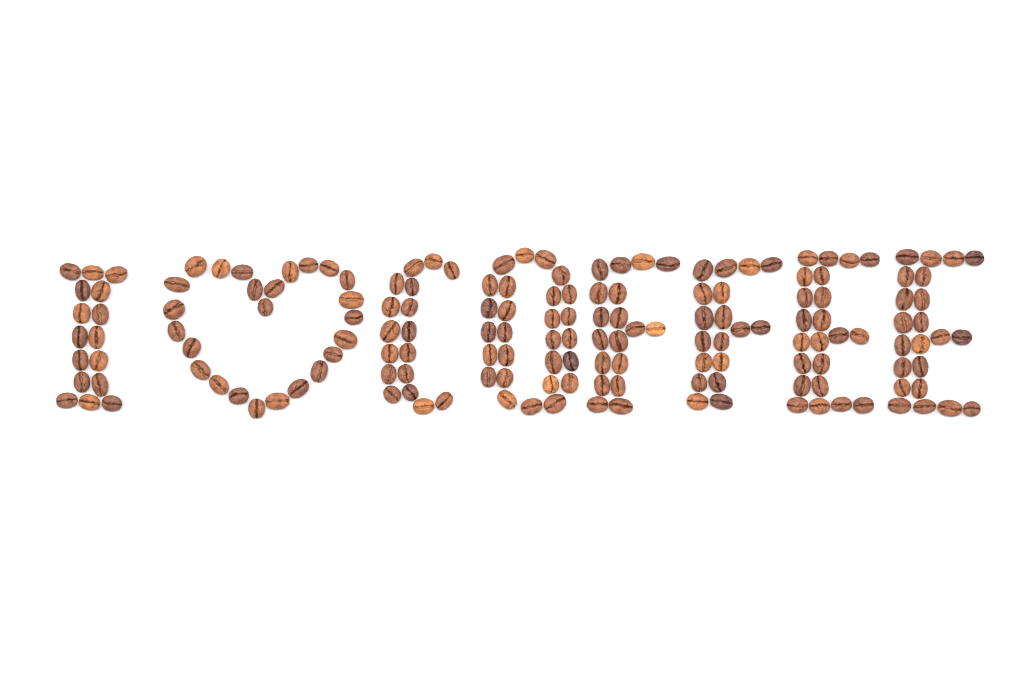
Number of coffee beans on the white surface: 165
